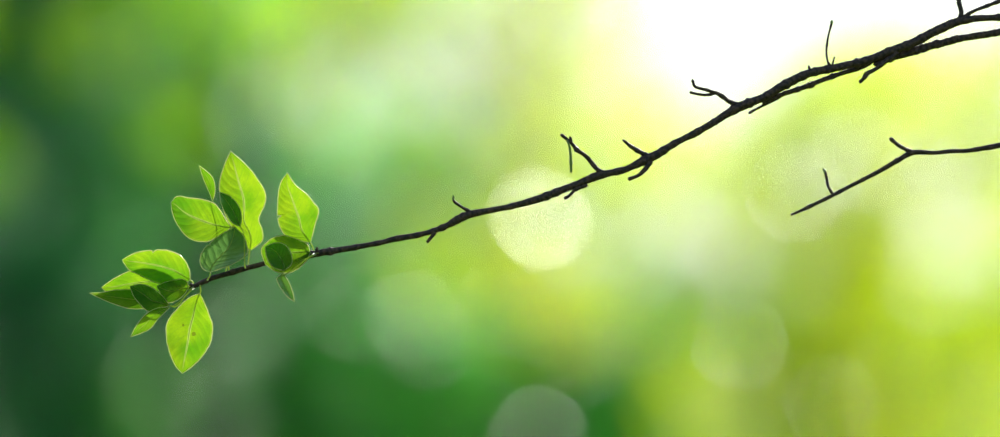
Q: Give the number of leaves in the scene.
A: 16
